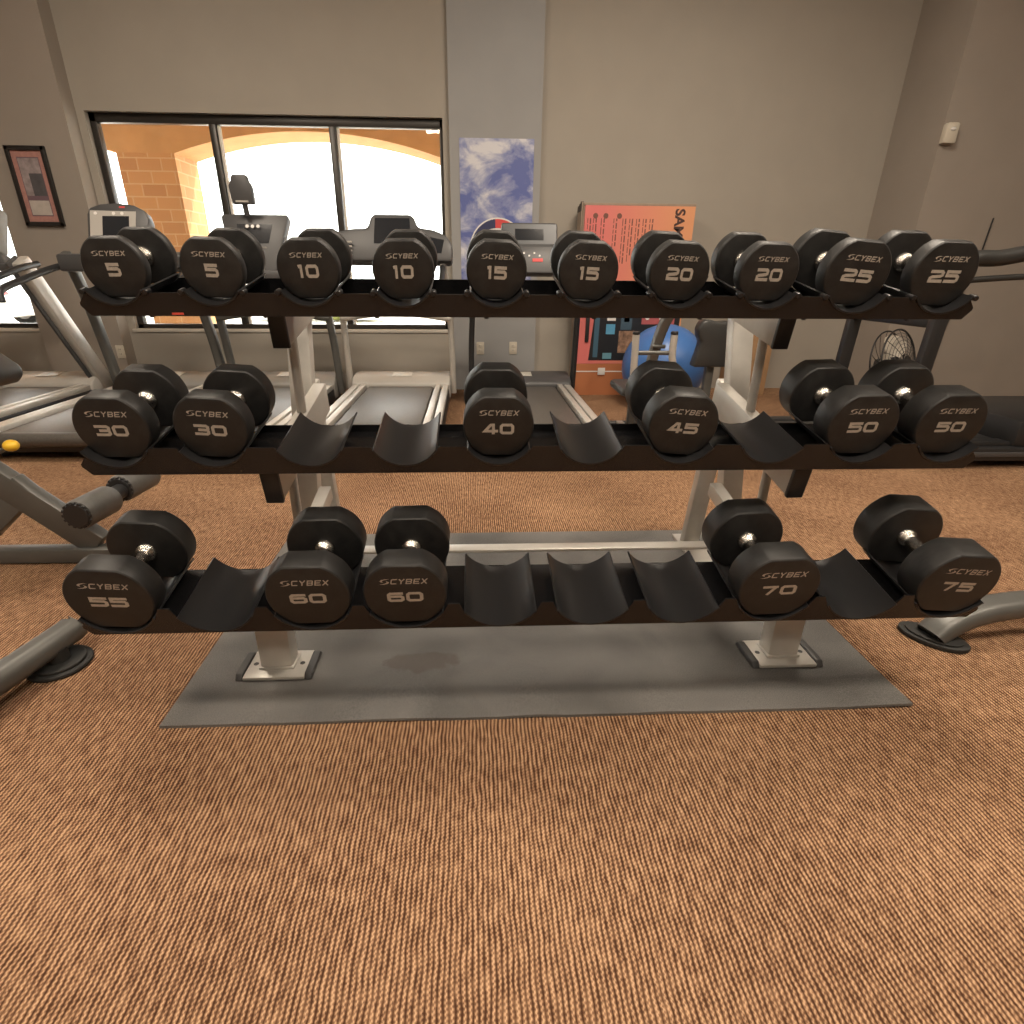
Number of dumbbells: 21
